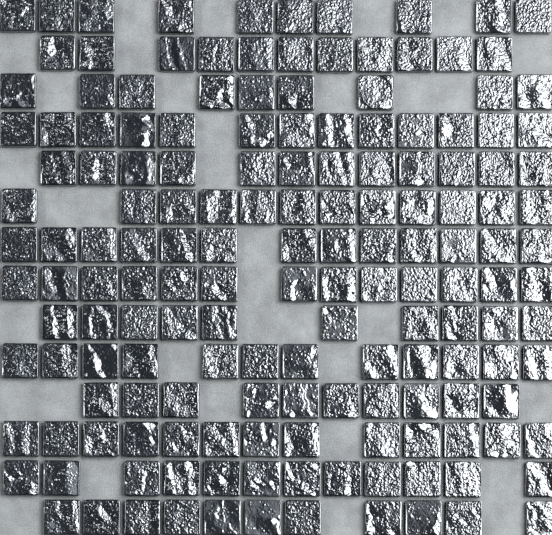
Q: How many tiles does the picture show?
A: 161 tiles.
